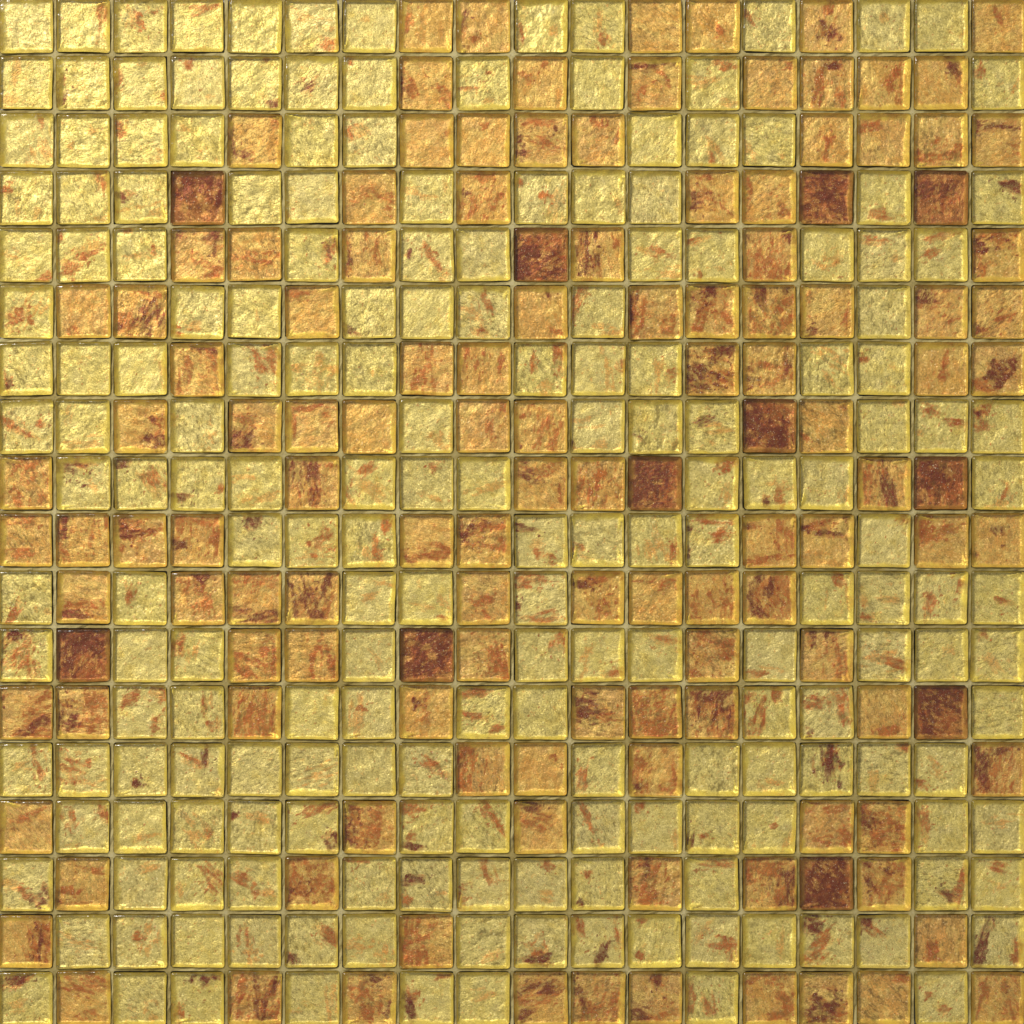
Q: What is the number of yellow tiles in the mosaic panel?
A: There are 193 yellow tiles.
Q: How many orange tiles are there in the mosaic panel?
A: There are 120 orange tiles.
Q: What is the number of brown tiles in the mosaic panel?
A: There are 11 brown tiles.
